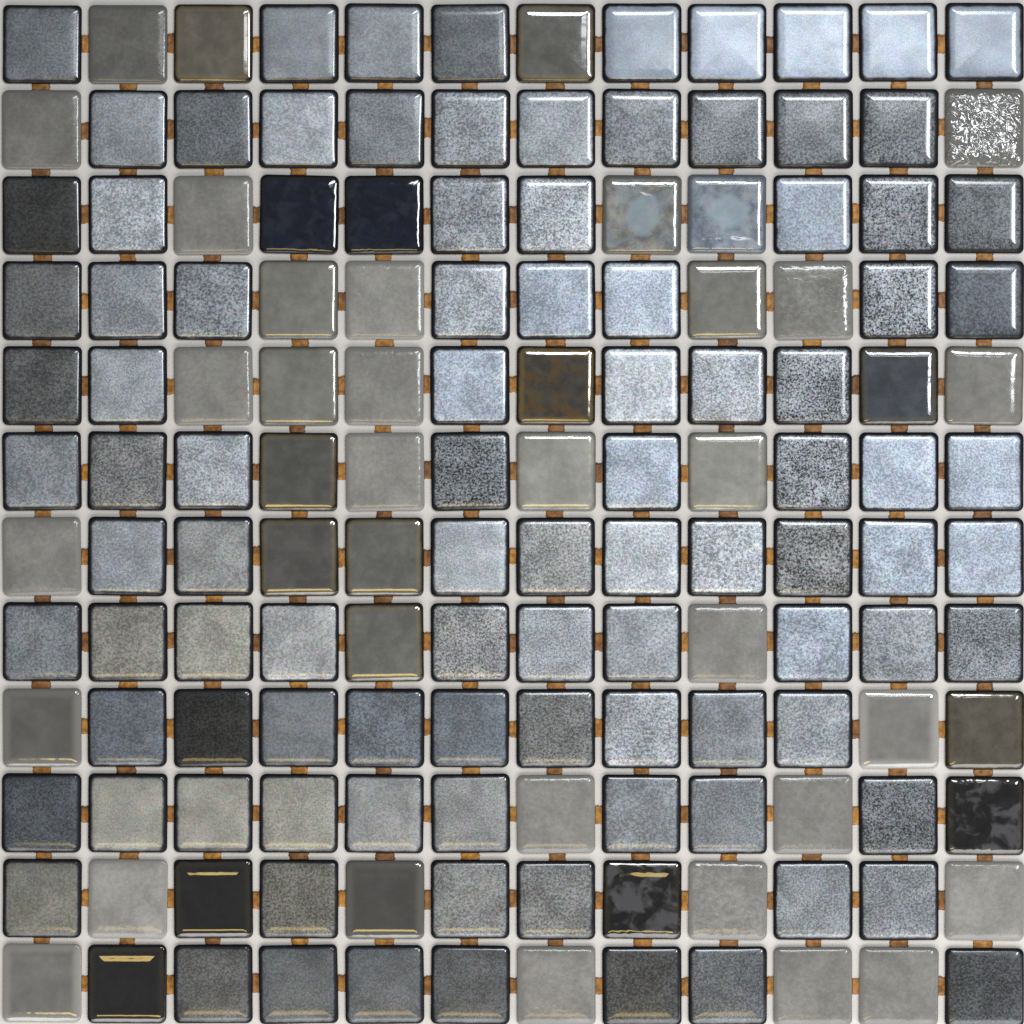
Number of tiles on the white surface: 144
